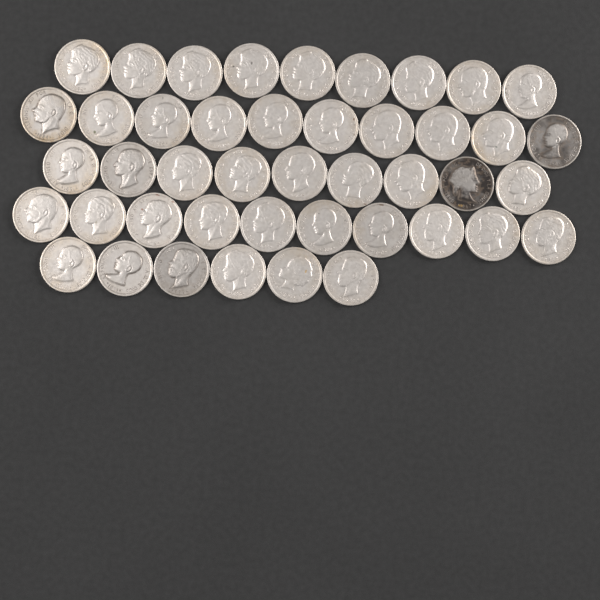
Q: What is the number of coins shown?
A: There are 44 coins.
